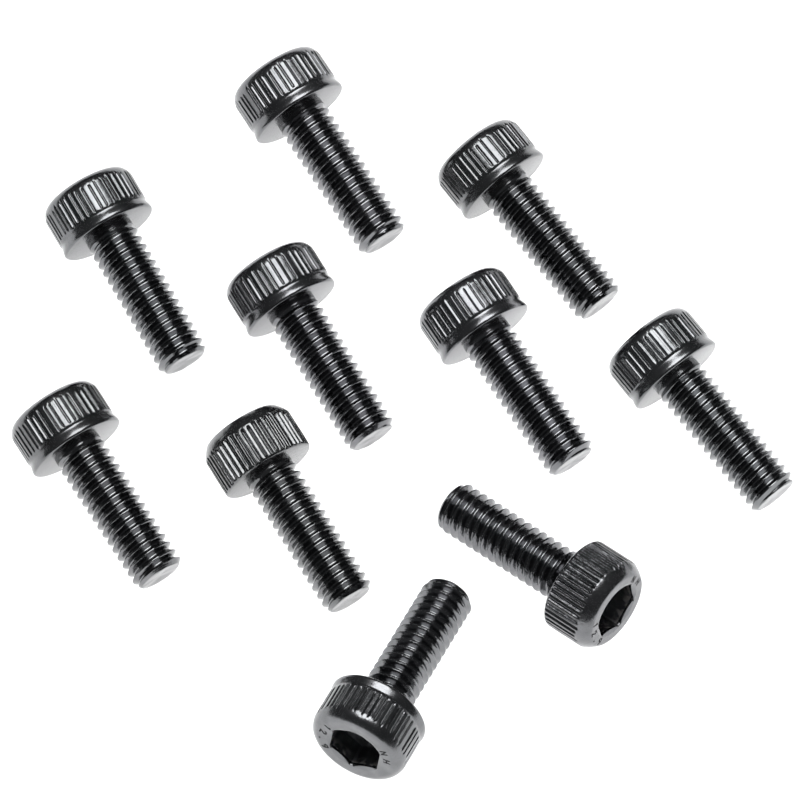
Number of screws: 10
